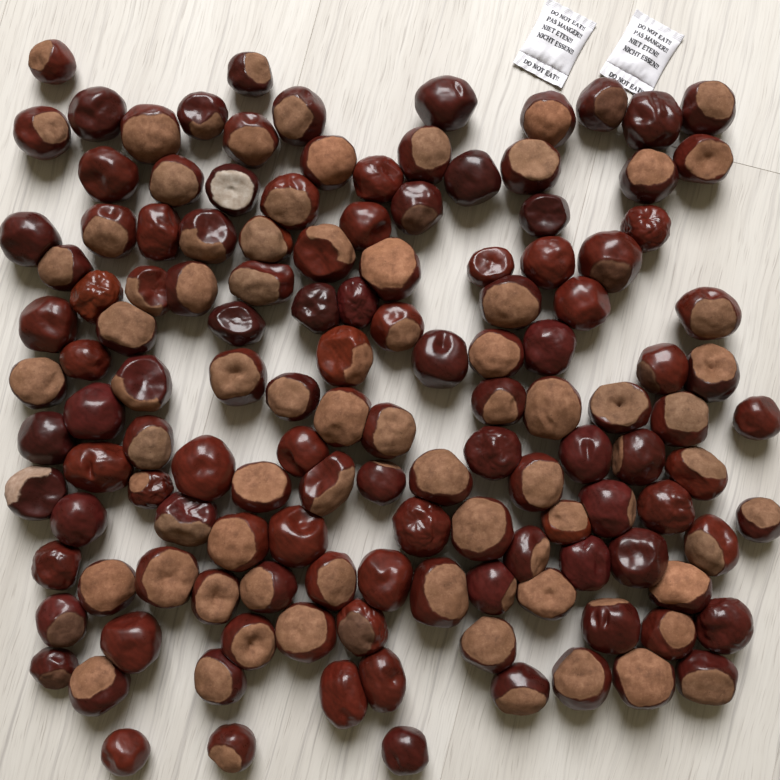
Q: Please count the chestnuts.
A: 133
